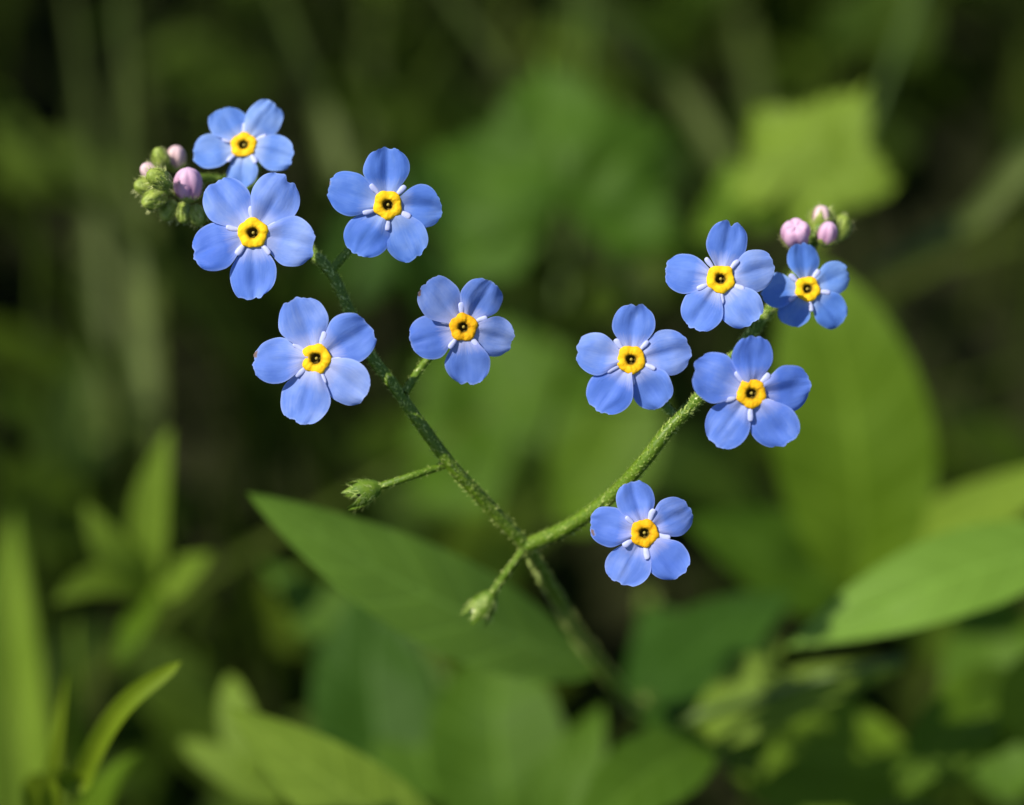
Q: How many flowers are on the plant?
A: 10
